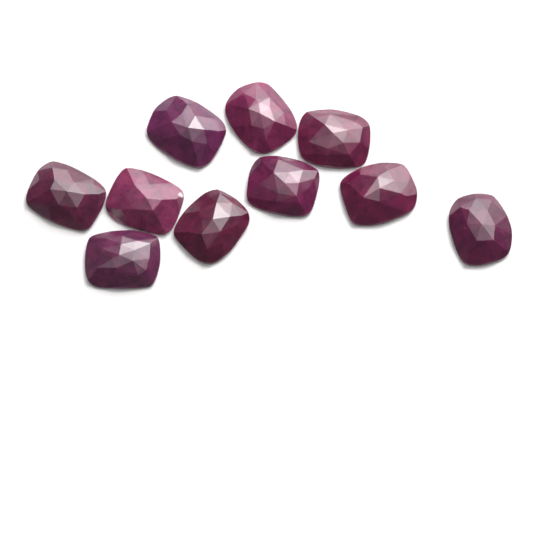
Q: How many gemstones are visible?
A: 10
